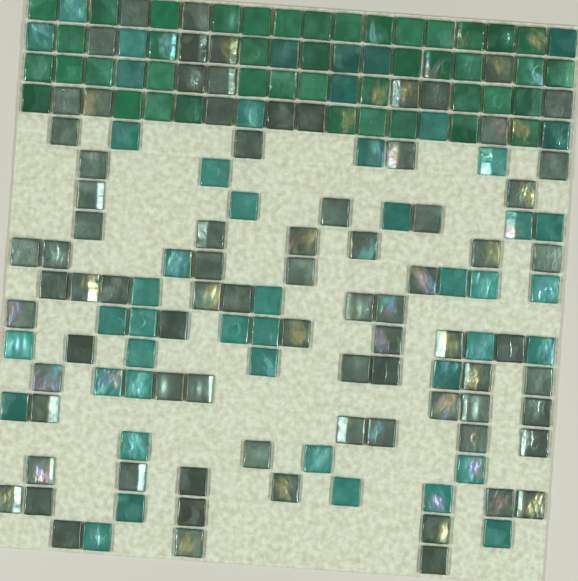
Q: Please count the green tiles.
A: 43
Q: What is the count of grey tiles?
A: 80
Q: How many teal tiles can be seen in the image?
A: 47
